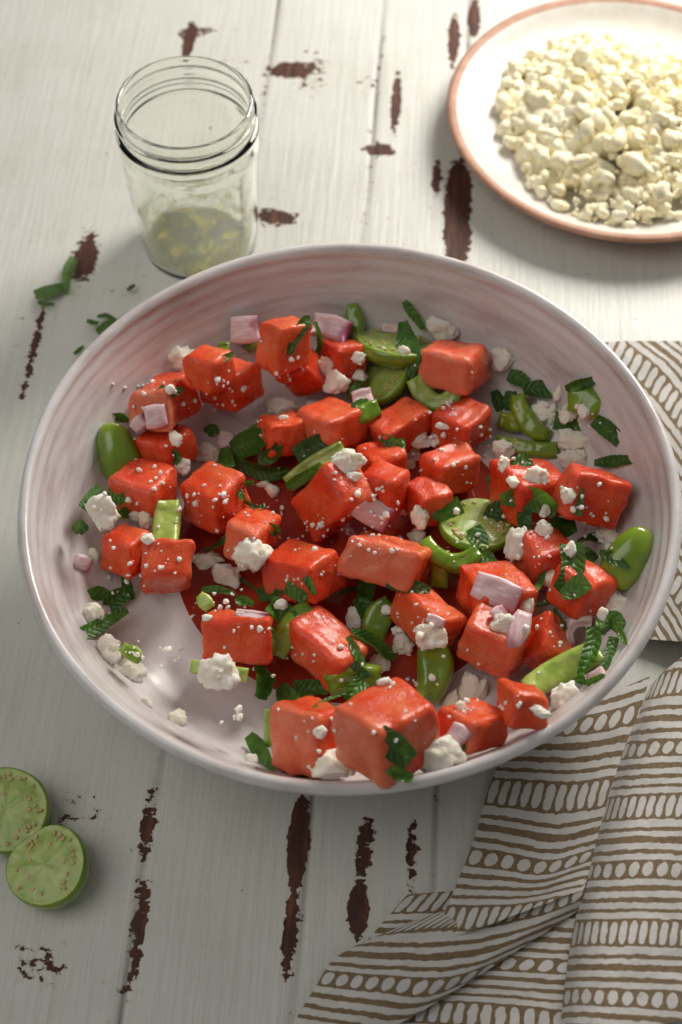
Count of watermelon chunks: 38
